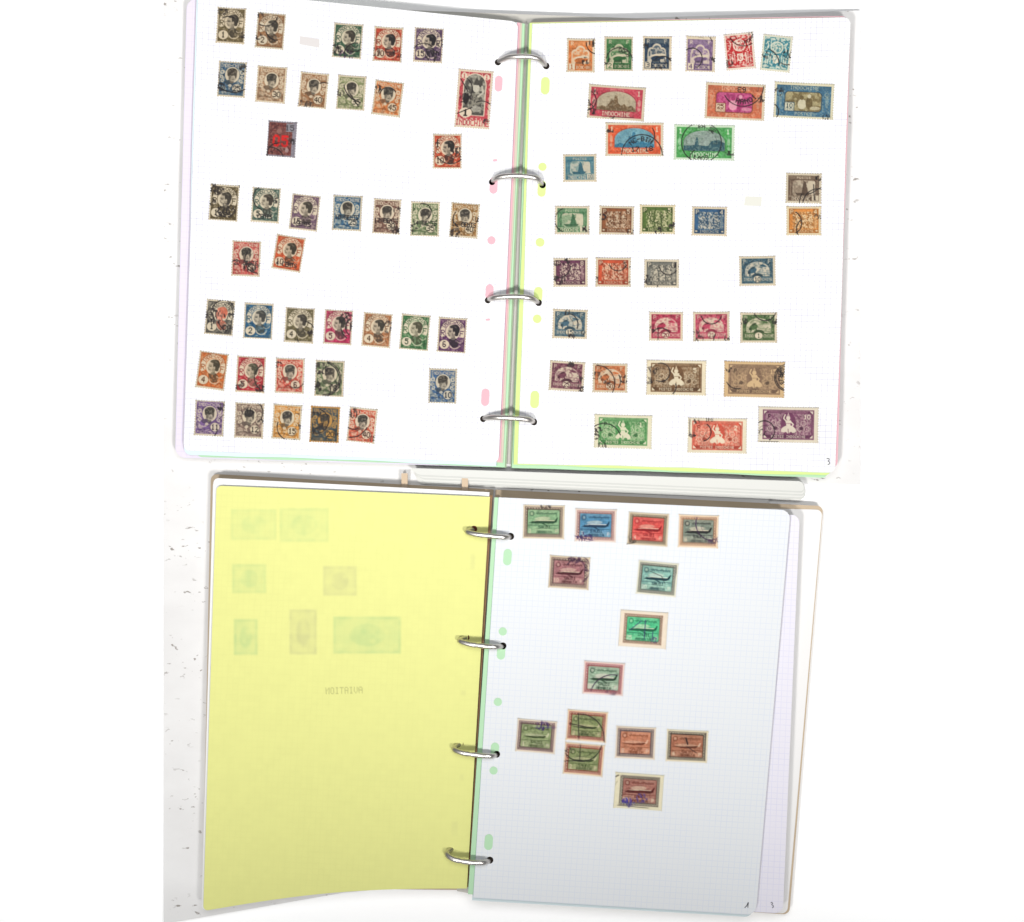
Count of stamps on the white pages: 86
